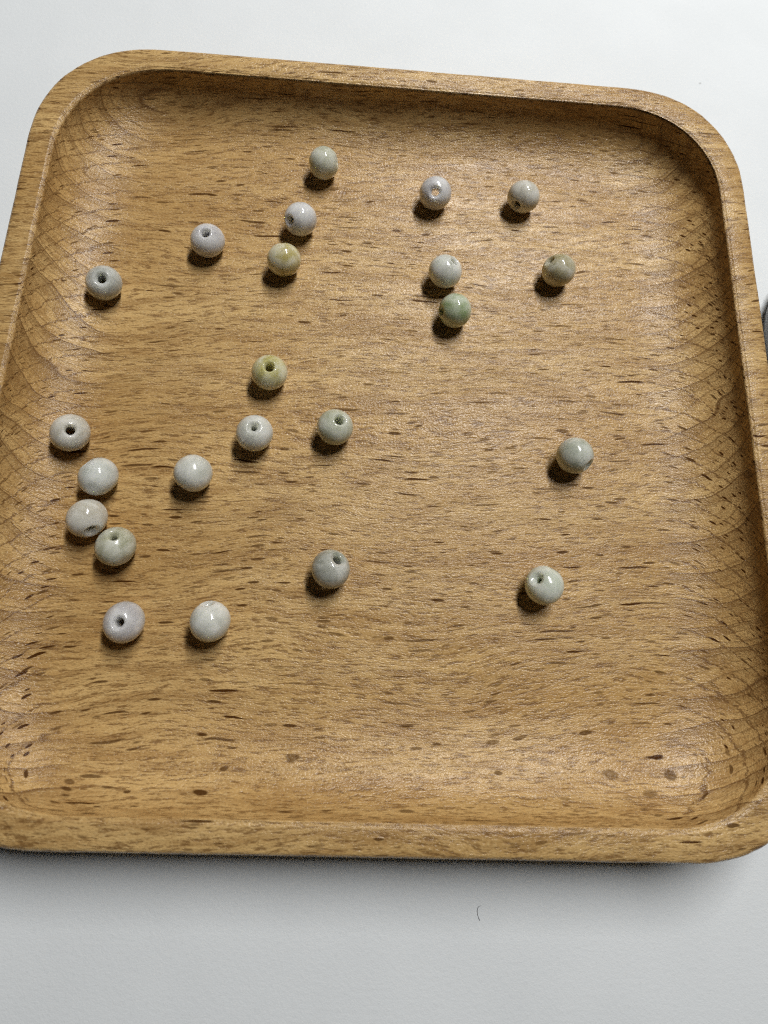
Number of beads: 23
